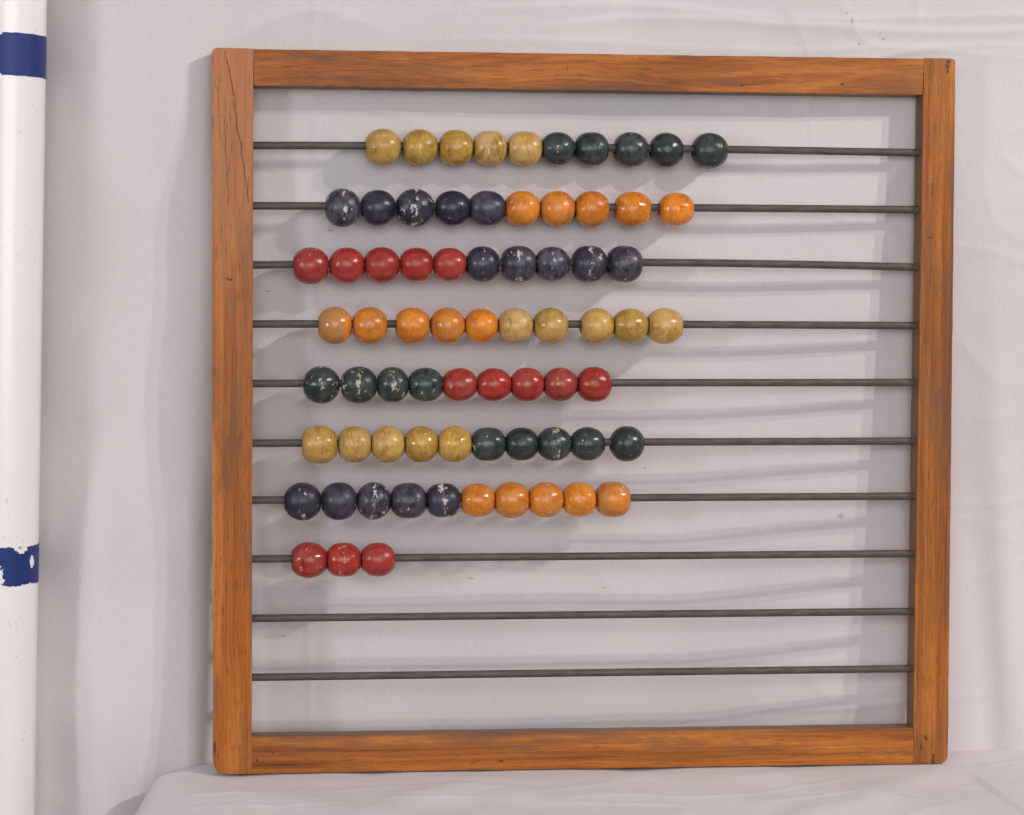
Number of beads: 72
